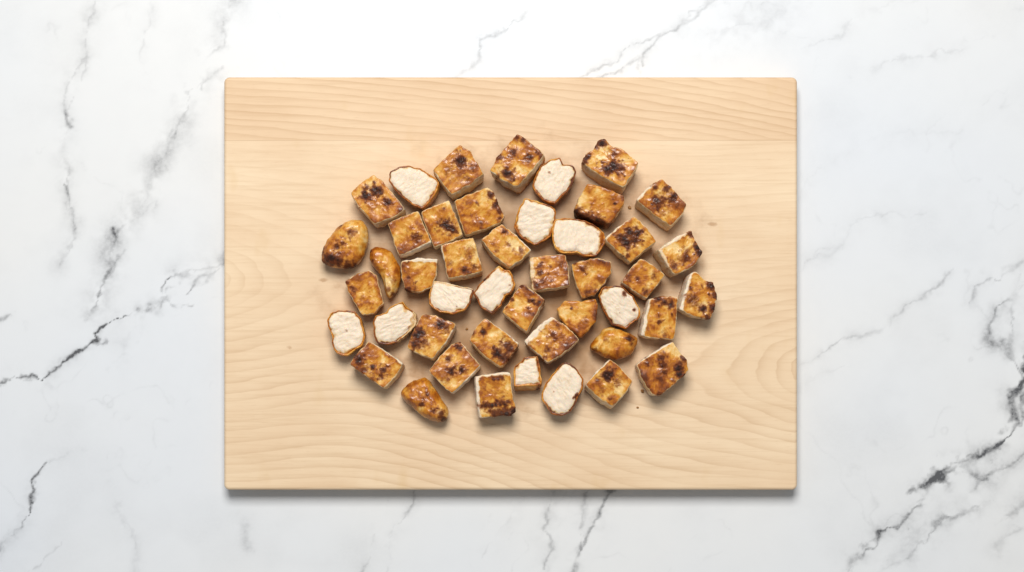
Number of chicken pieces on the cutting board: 45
